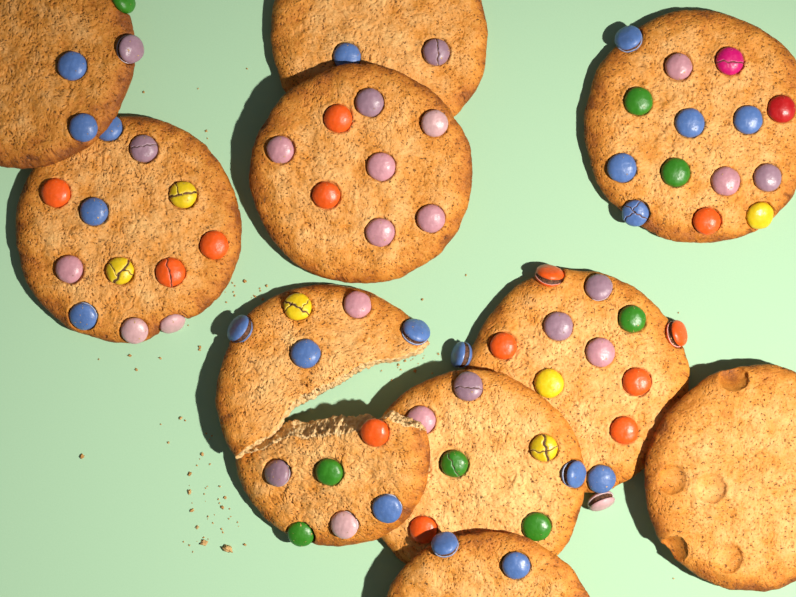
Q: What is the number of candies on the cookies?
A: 73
